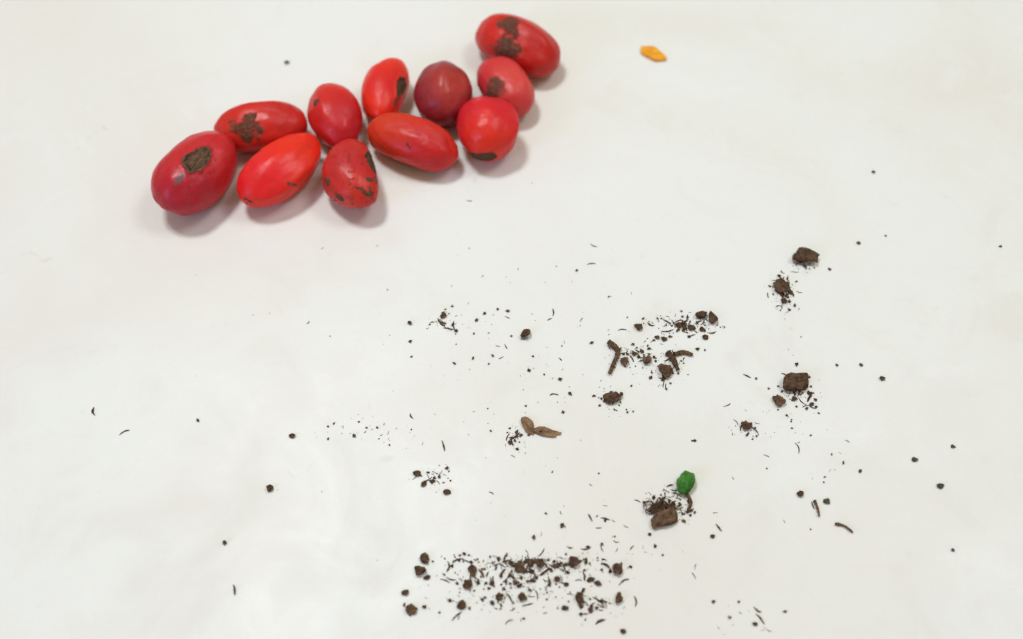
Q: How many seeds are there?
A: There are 11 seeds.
